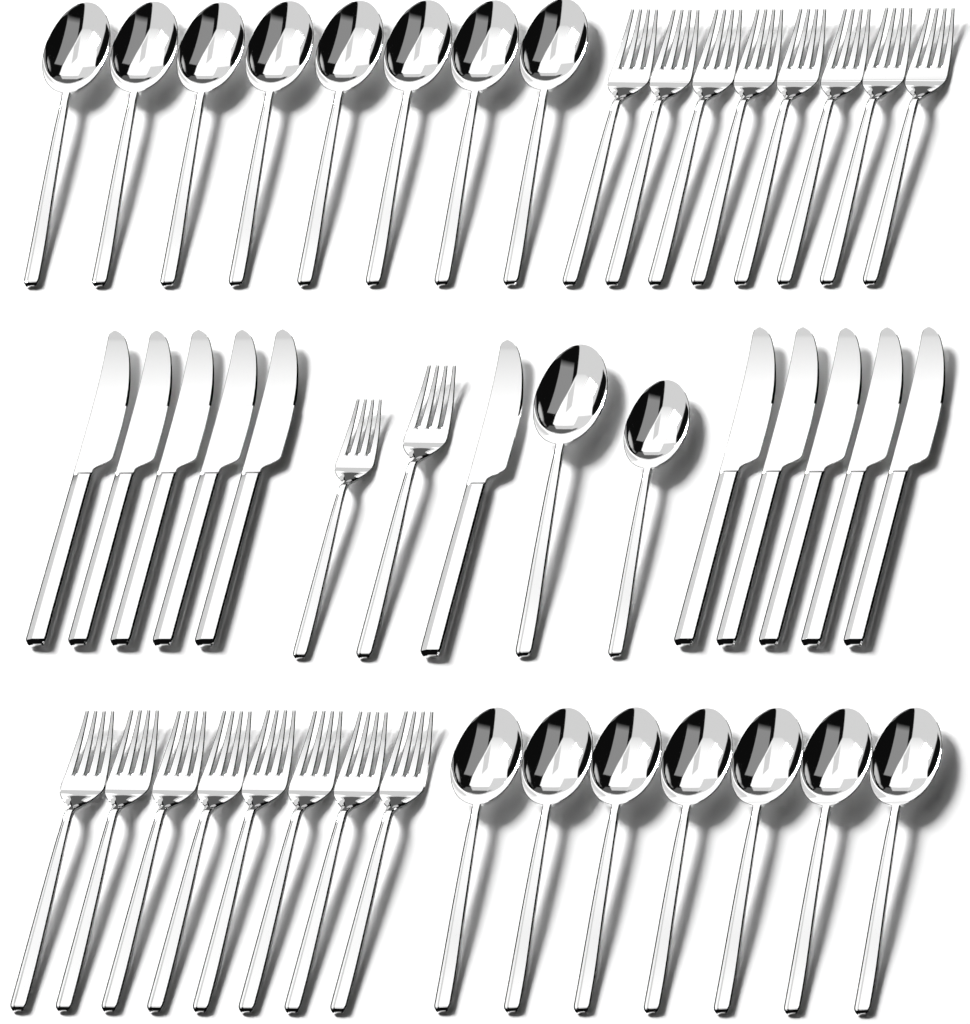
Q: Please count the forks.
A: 18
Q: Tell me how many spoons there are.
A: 17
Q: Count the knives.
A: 11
